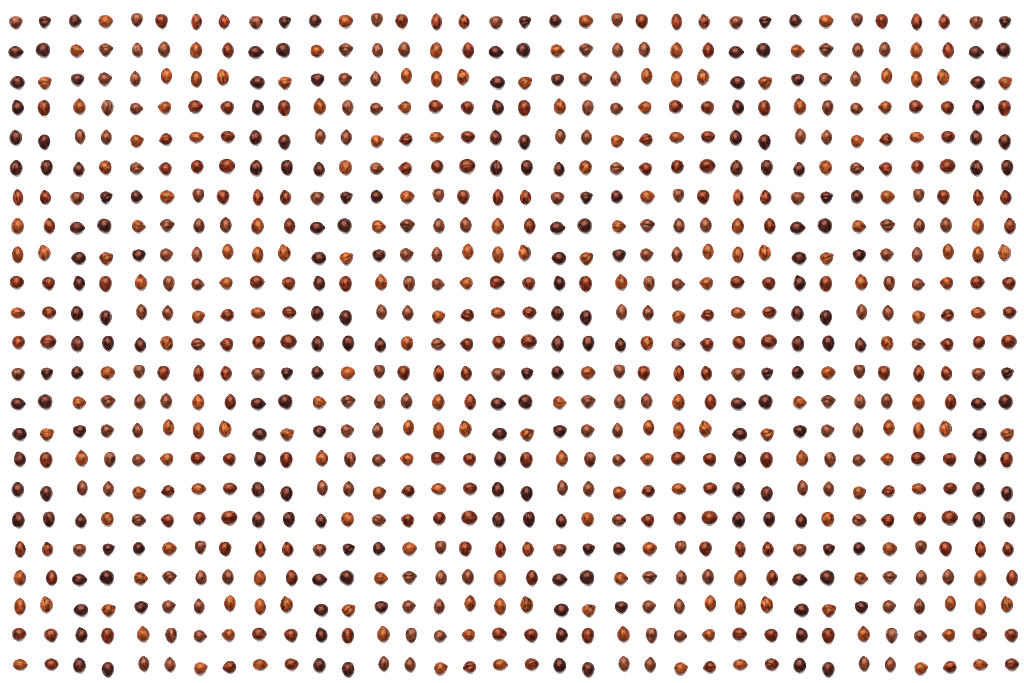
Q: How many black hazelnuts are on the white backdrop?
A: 198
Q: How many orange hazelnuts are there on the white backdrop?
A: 198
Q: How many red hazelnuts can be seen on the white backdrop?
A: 196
